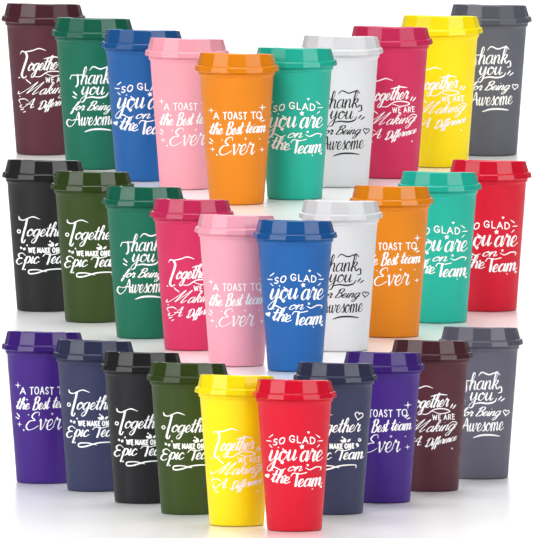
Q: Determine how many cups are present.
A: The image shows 30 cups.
